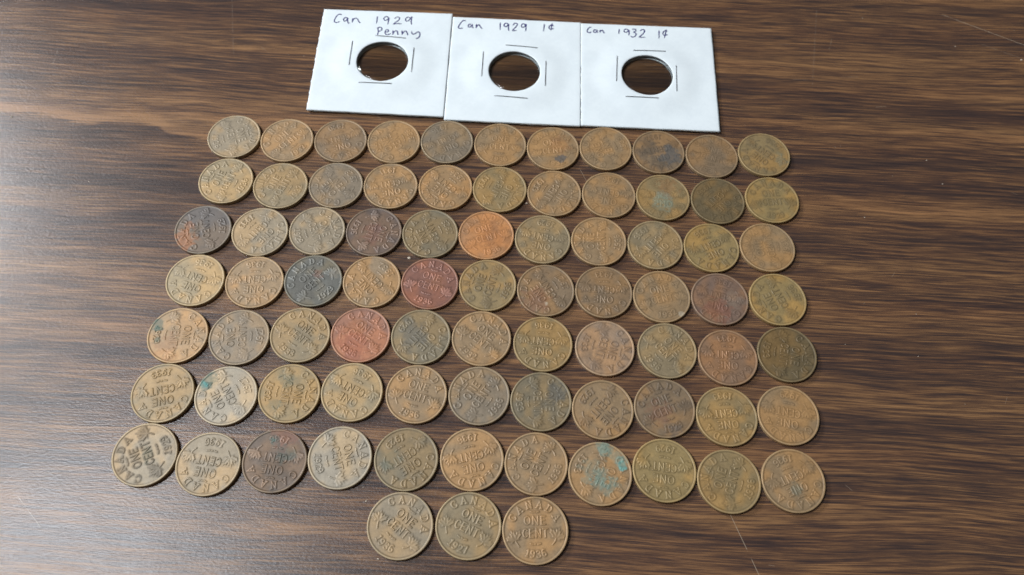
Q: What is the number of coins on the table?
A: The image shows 80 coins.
